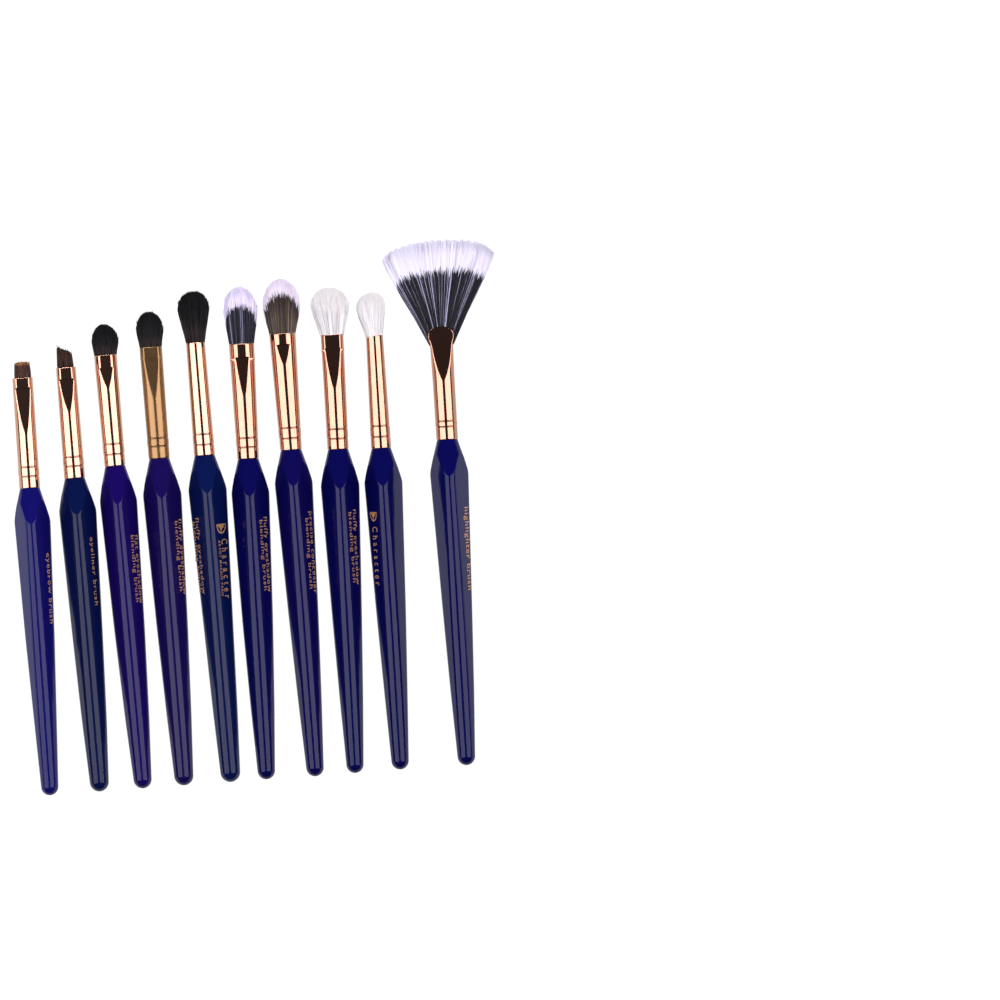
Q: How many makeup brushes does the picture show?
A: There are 10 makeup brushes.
